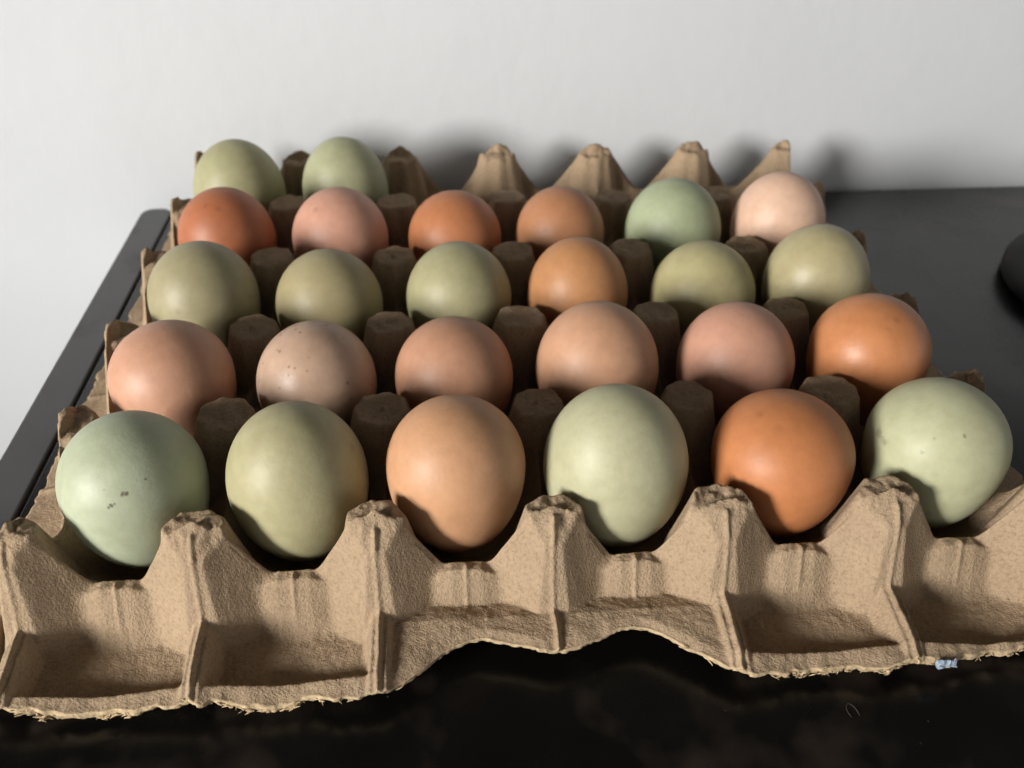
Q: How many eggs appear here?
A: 26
